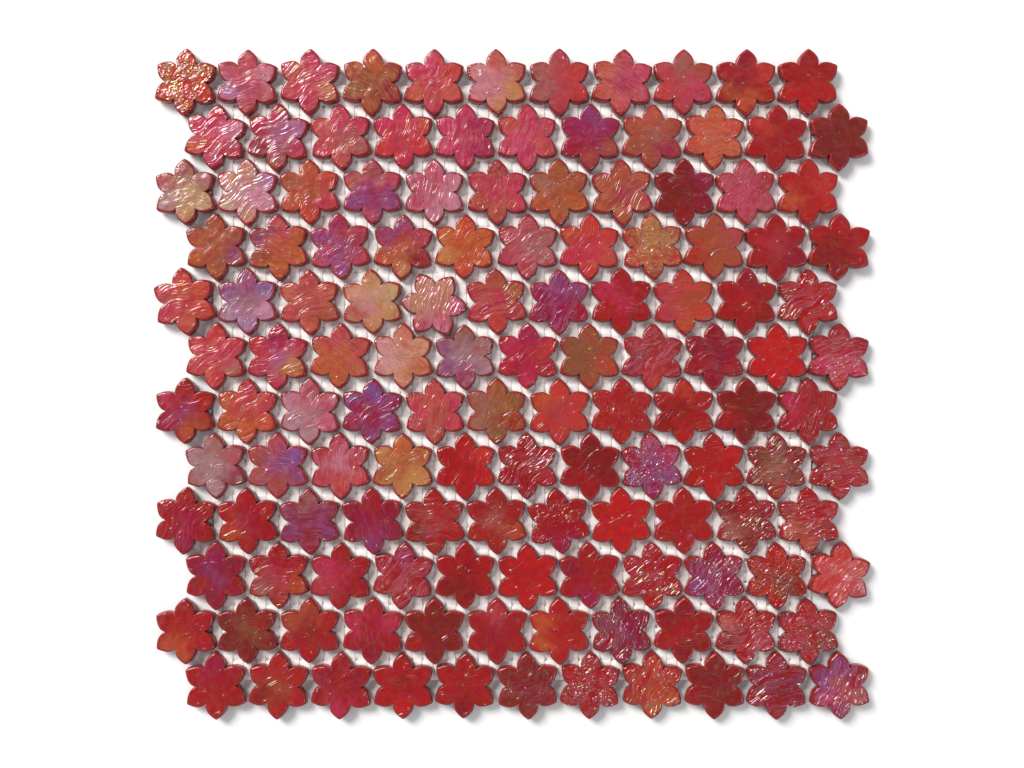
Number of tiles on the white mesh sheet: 132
